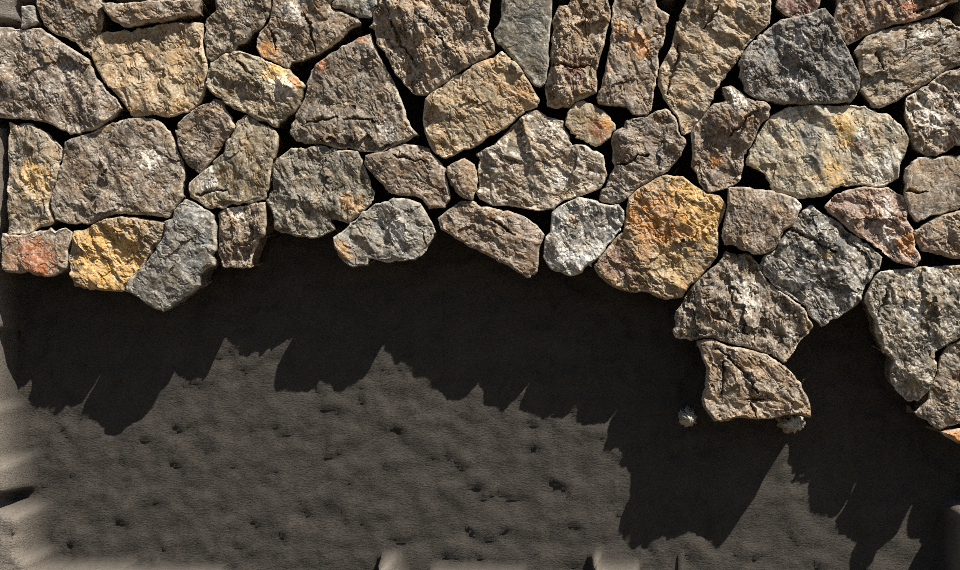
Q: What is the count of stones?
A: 51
